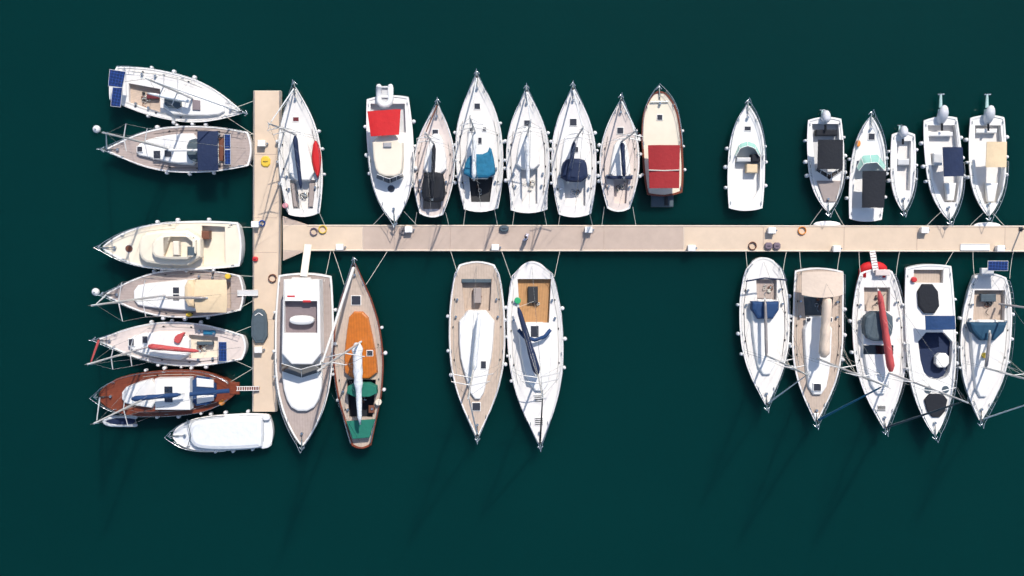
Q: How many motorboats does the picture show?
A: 12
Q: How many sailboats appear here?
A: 18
